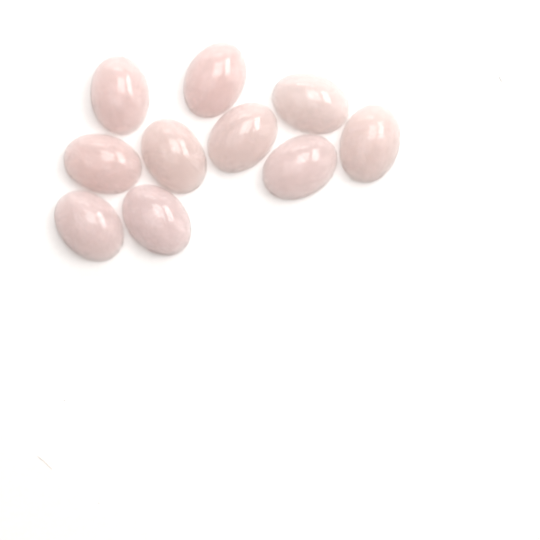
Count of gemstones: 10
